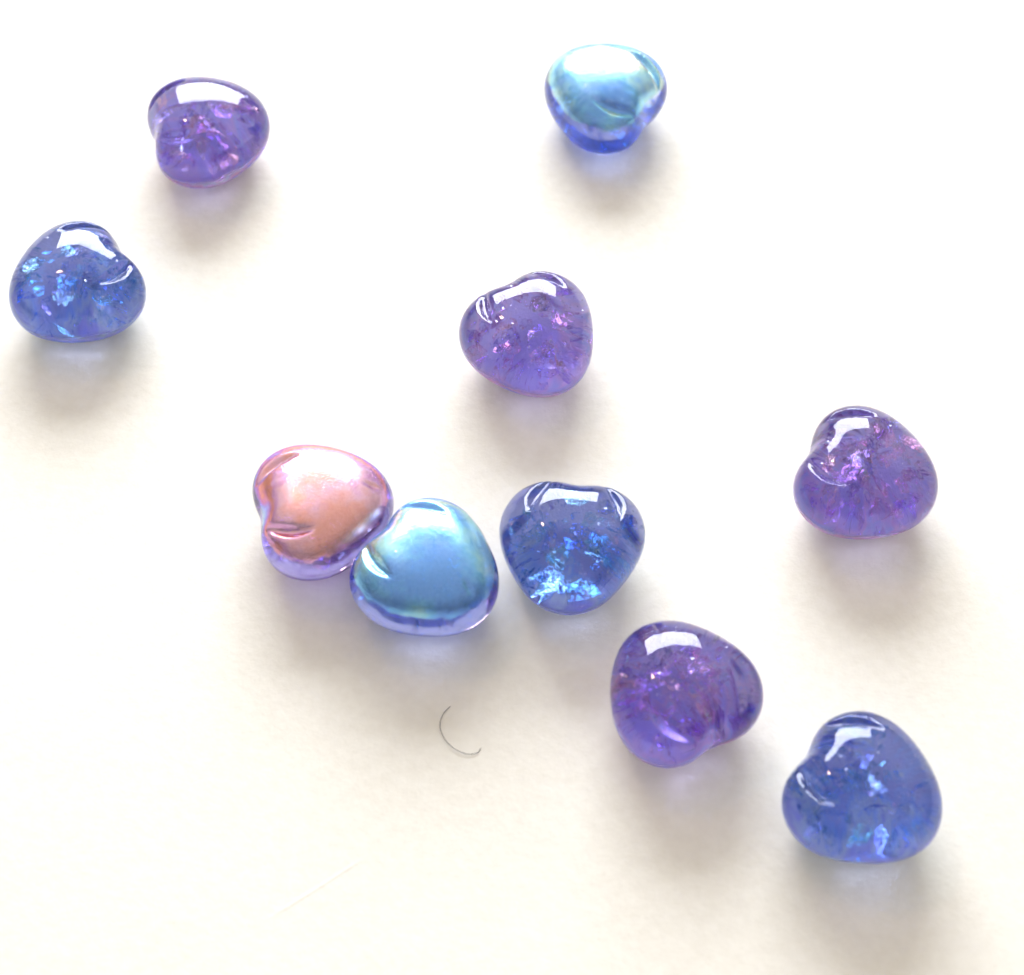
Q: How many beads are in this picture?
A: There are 10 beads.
